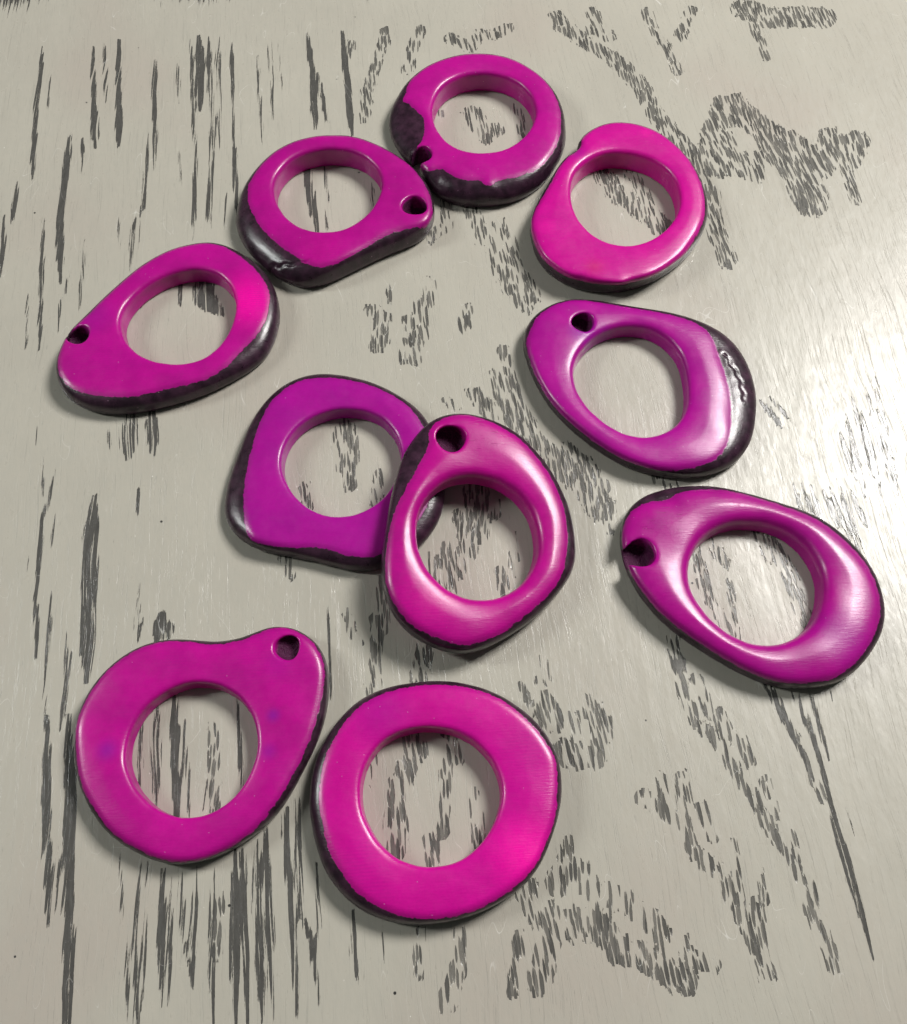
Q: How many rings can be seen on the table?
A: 10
